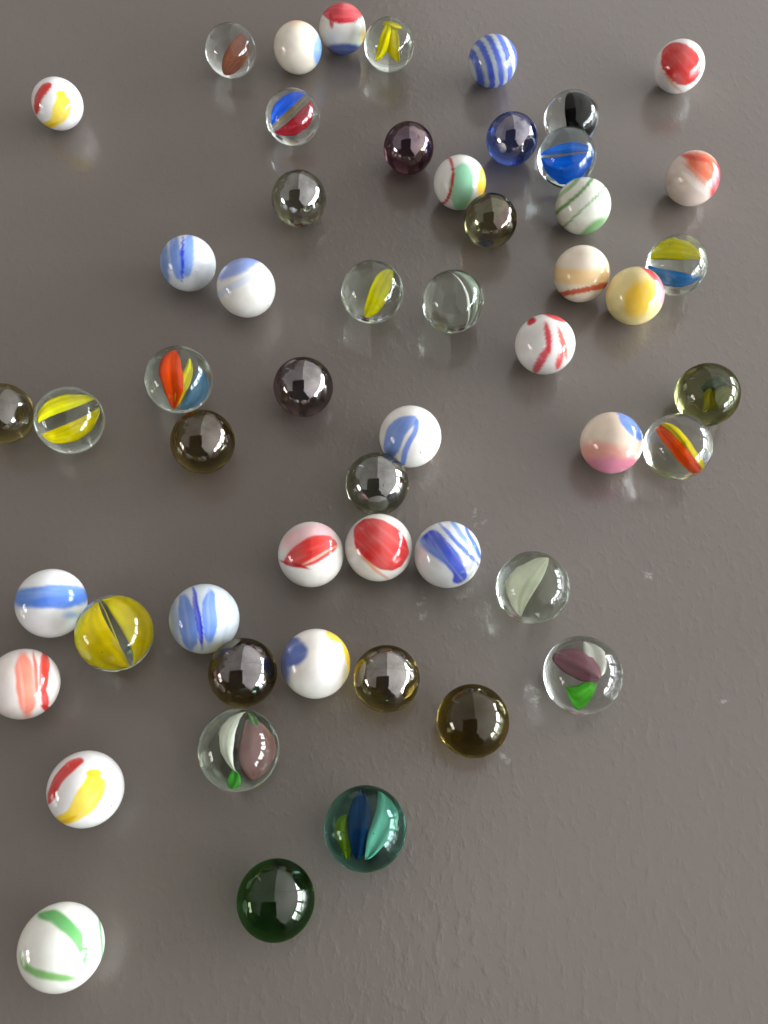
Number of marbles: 53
